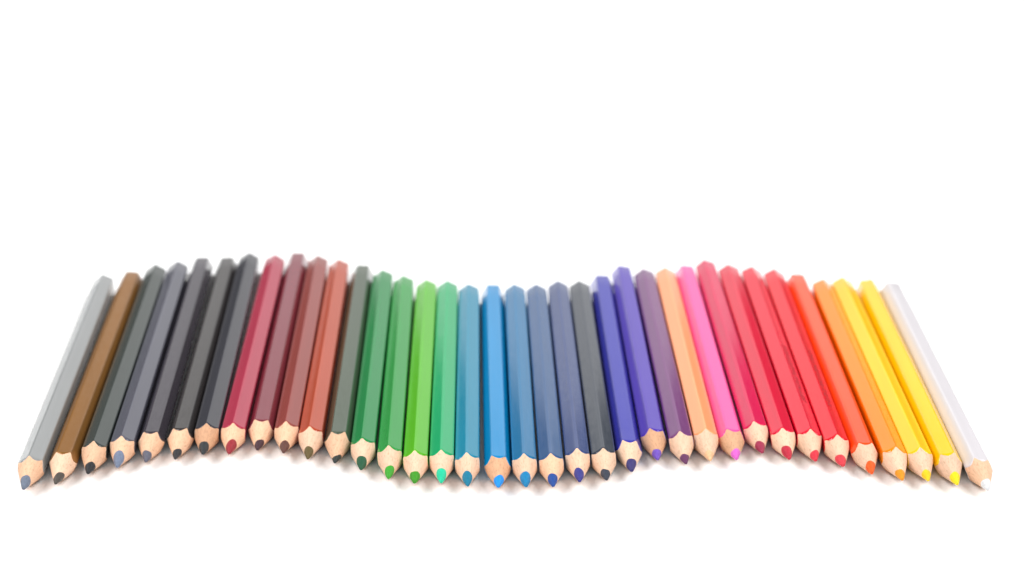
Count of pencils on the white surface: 36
